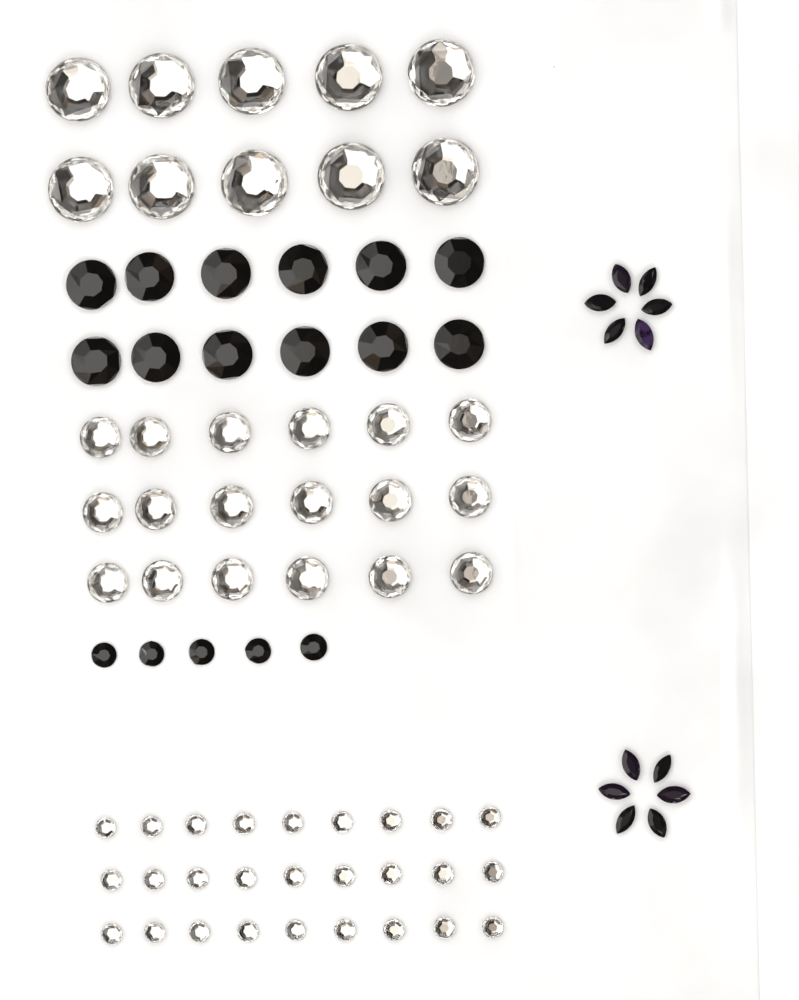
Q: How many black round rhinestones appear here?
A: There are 17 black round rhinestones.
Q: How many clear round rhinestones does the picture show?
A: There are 55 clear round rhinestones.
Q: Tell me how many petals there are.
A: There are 12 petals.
